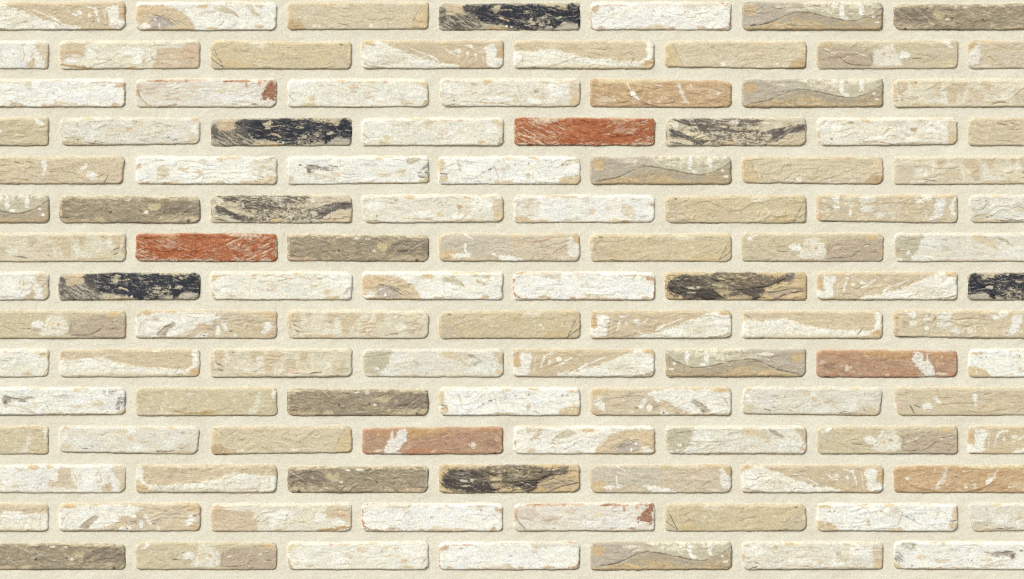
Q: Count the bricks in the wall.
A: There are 112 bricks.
